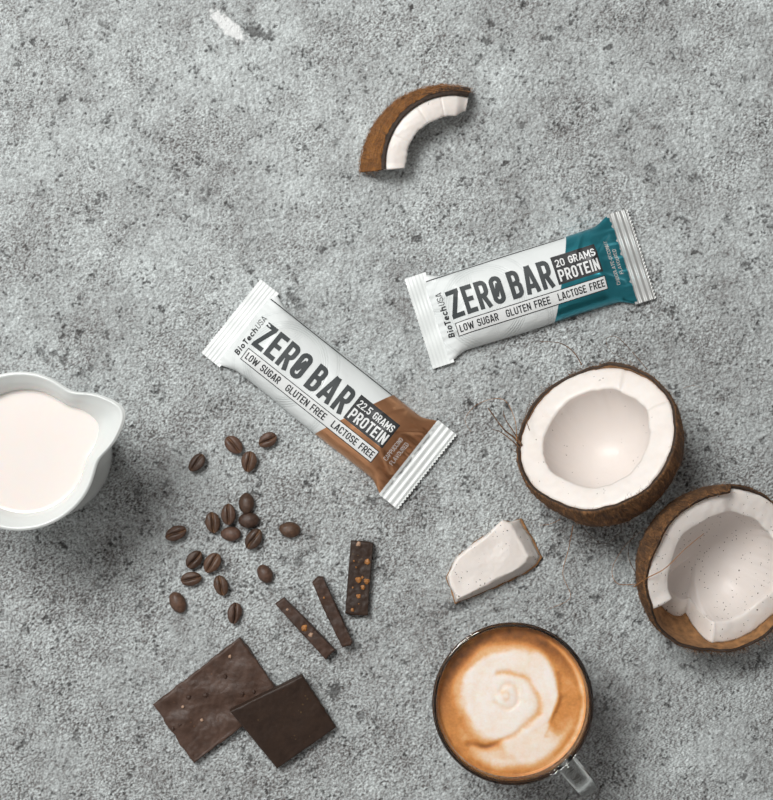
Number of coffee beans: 19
